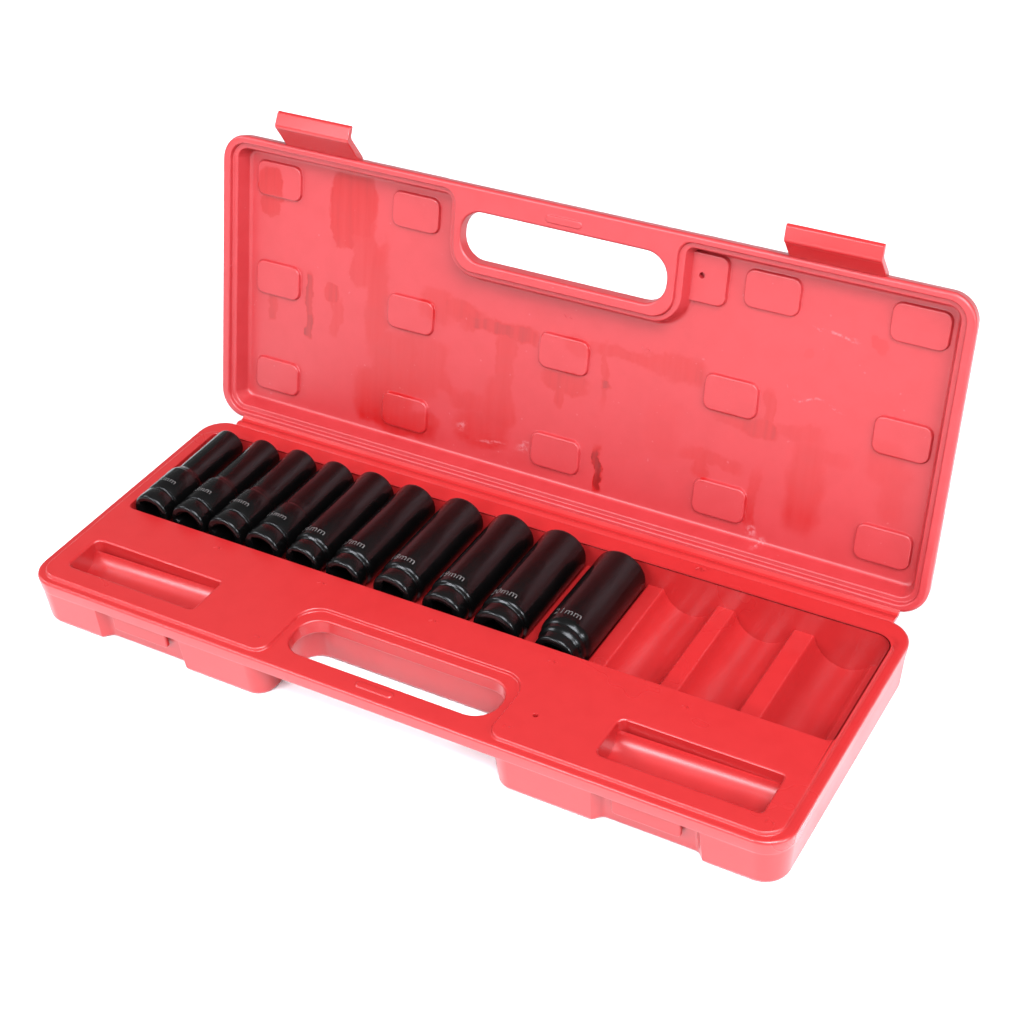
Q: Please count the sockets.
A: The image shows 10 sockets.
